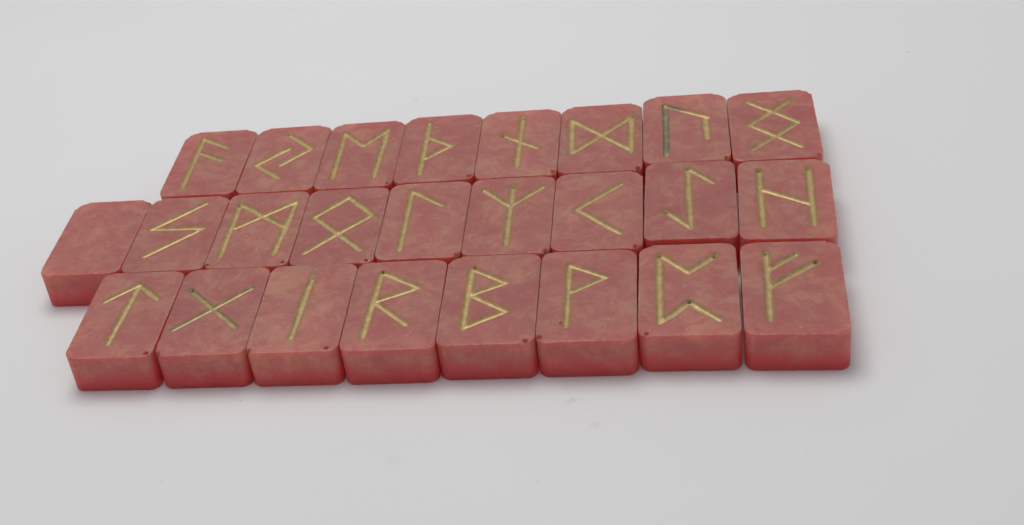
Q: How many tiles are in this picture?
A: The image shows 25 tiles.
